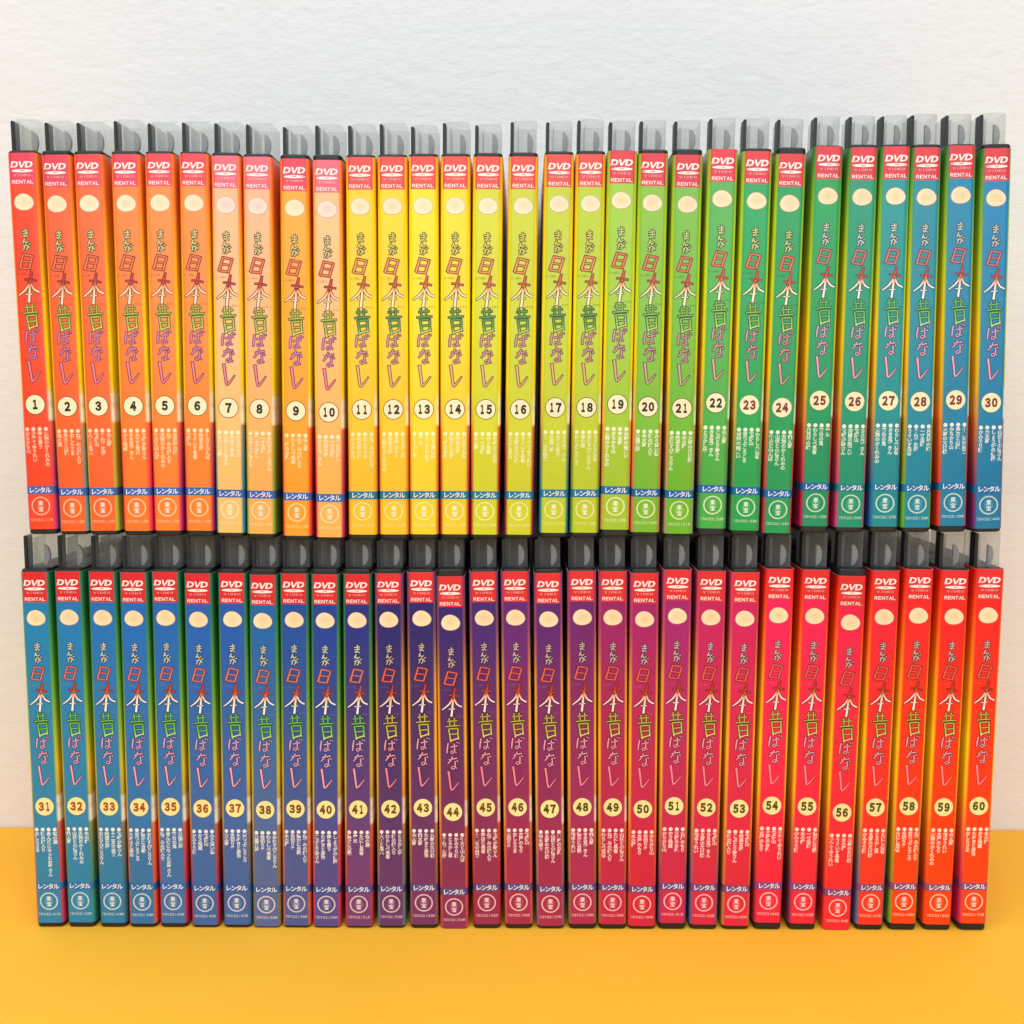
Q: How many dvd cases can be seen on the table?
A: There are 60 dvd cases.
